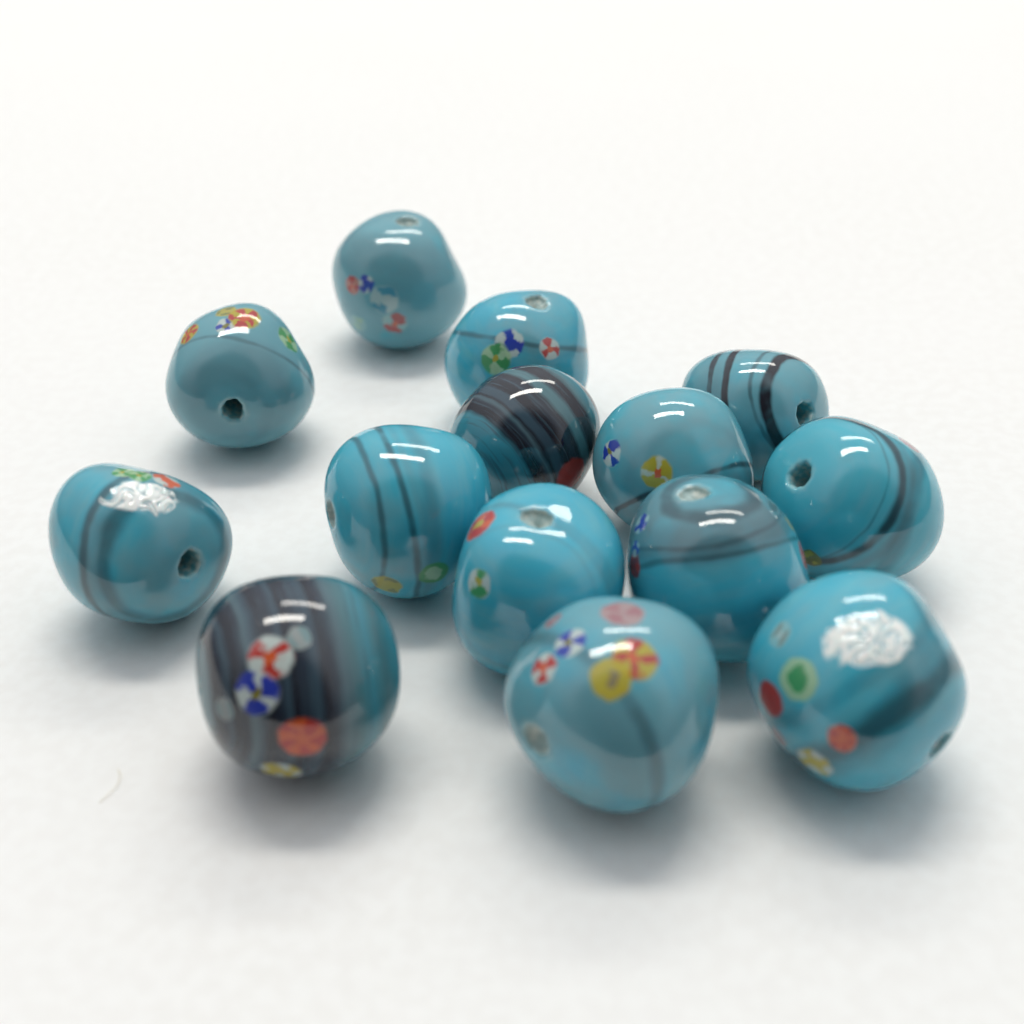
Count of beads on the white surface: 14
